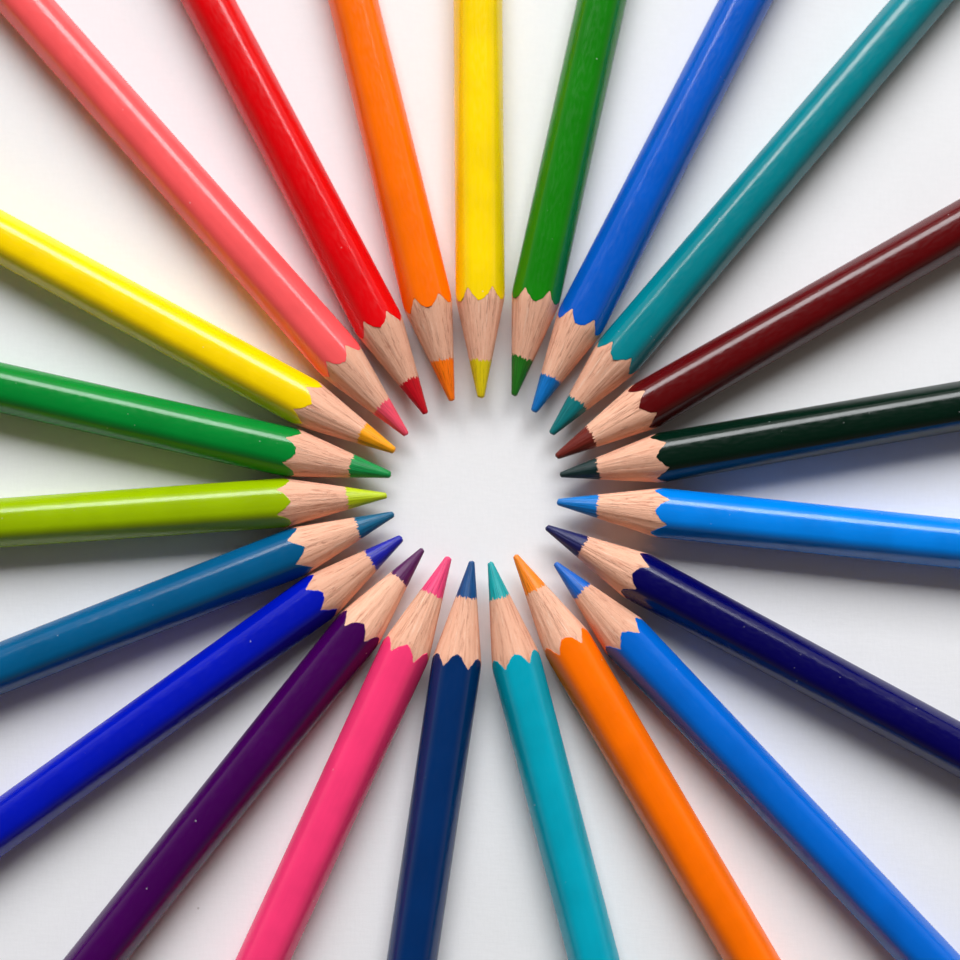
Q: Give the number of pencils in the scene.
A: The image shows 22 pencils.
